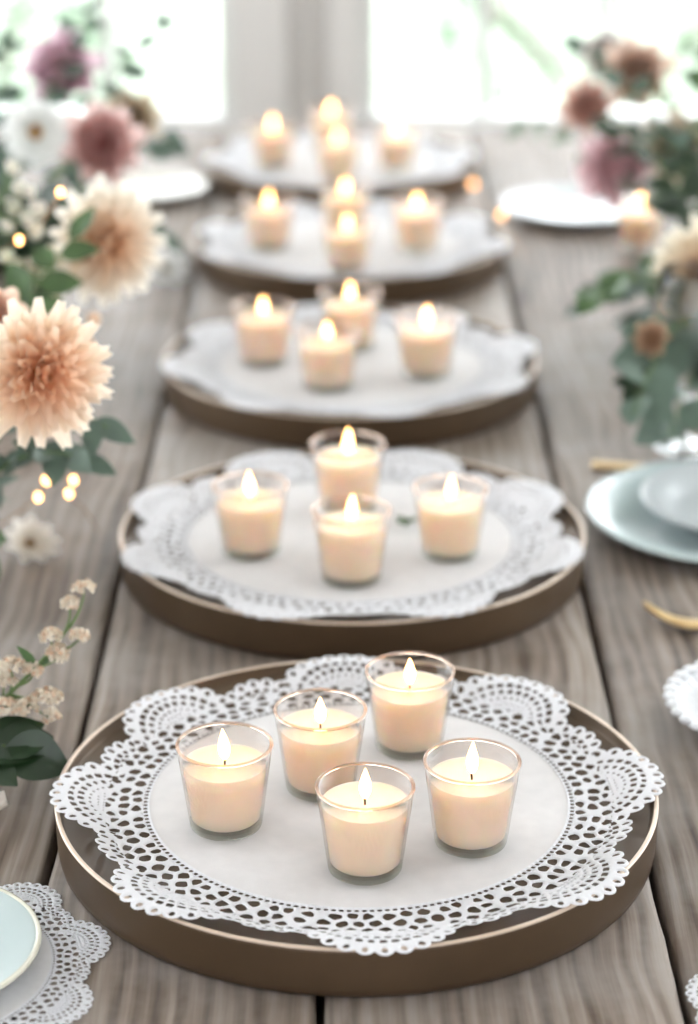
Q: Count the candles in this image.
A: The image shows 22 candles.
